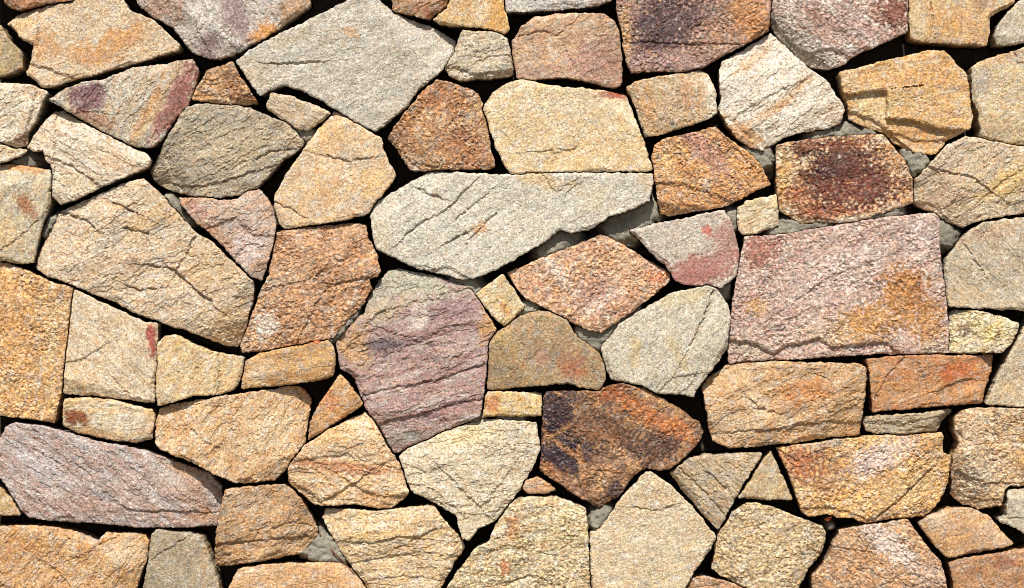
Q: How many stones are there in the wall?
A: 81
